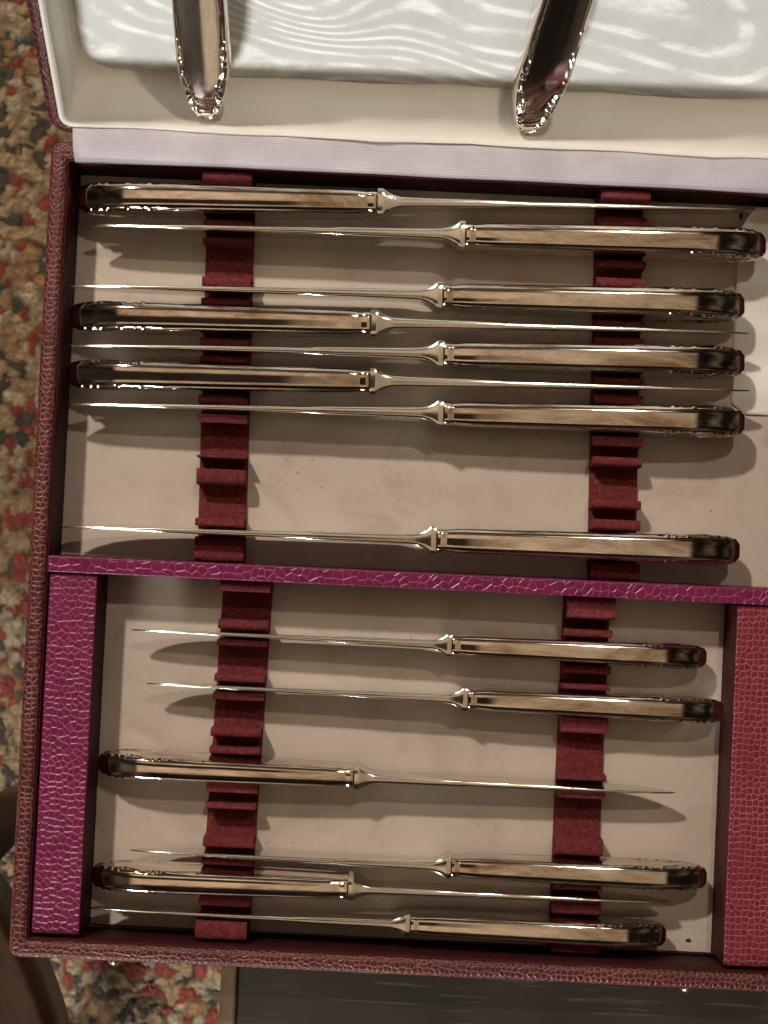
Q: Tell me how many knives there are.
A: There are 14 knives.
